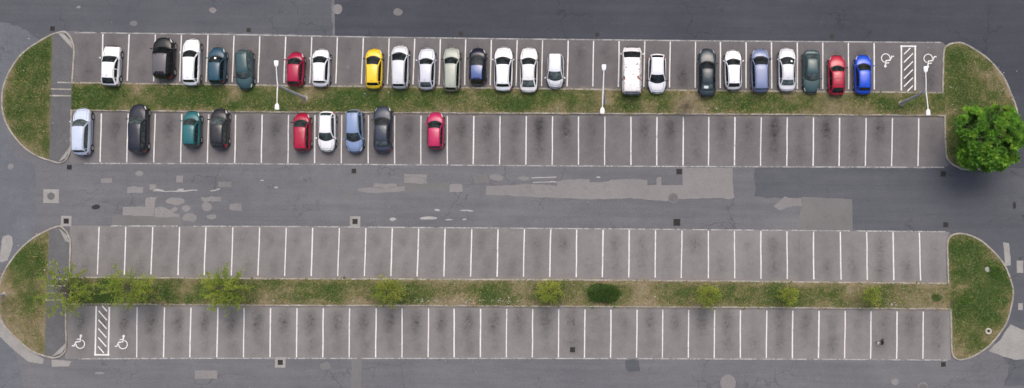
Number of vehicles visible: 33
